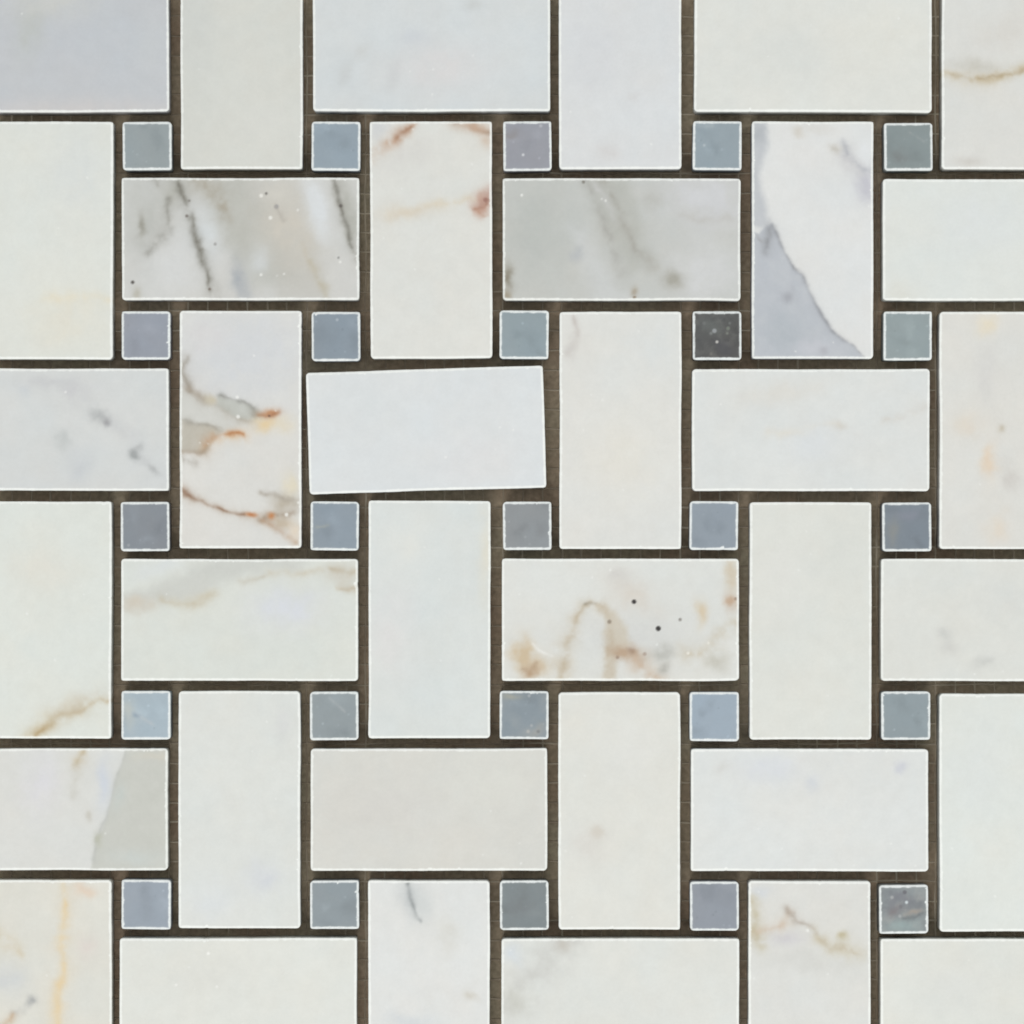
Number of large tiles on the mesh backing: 36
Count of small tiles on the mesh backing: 25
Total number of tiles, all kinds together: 61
